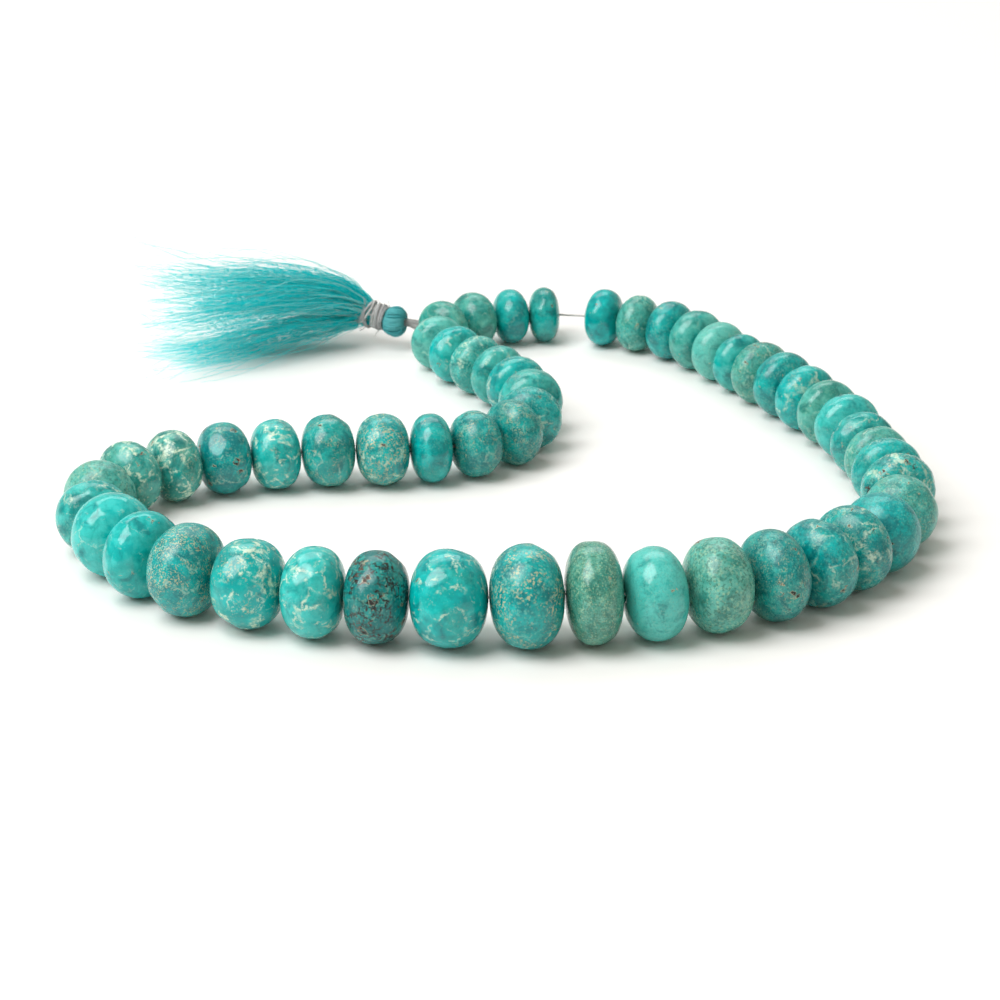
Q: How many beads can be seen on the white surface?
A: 53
